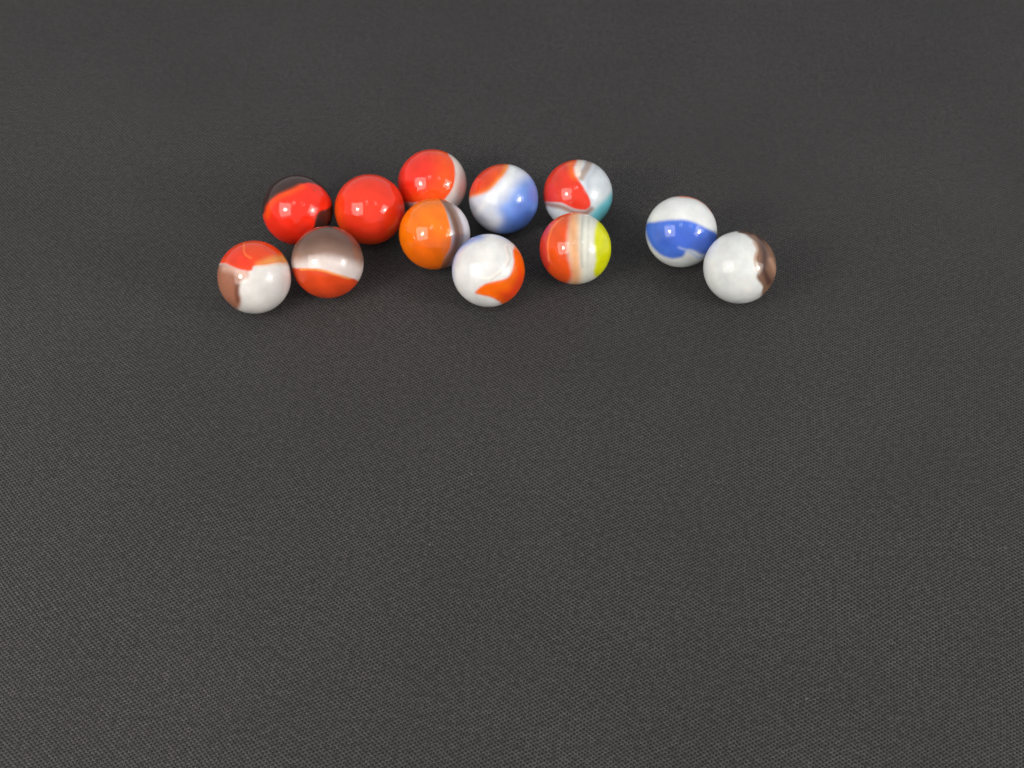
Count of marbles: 12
